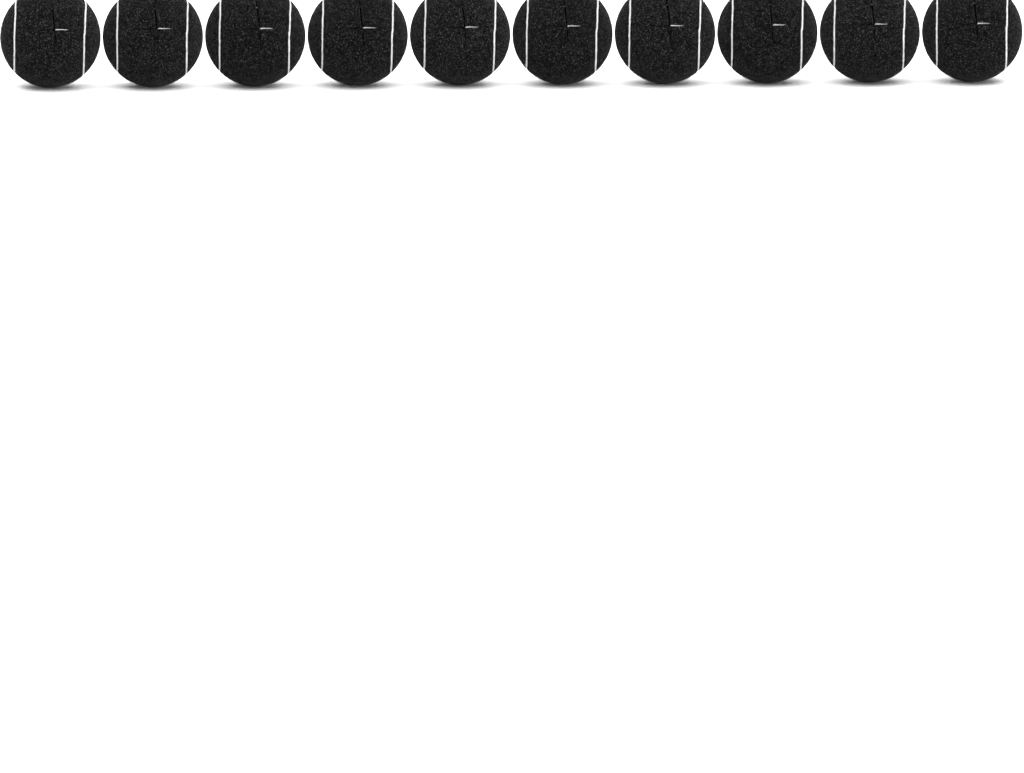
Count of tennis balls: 10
